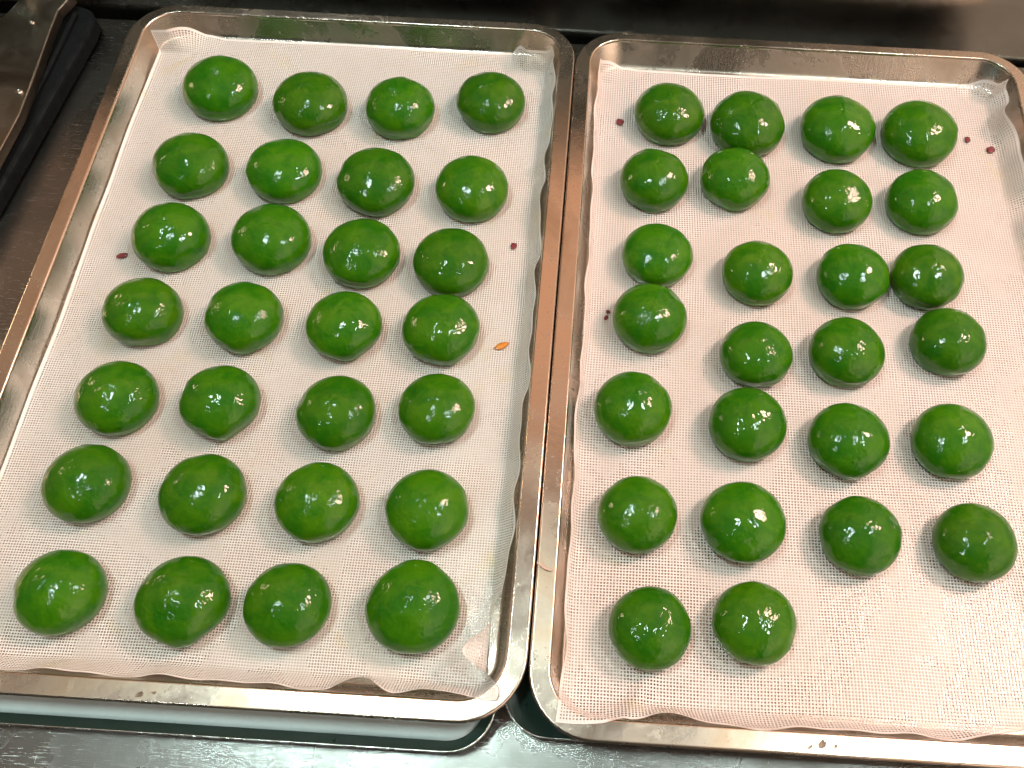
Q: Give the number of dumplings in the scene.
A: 54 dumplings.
